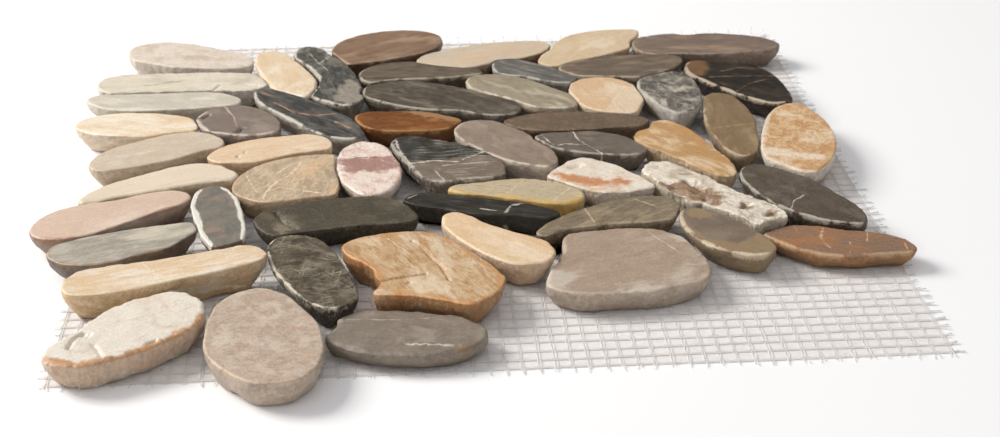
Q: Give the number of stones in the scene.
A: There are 53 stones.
